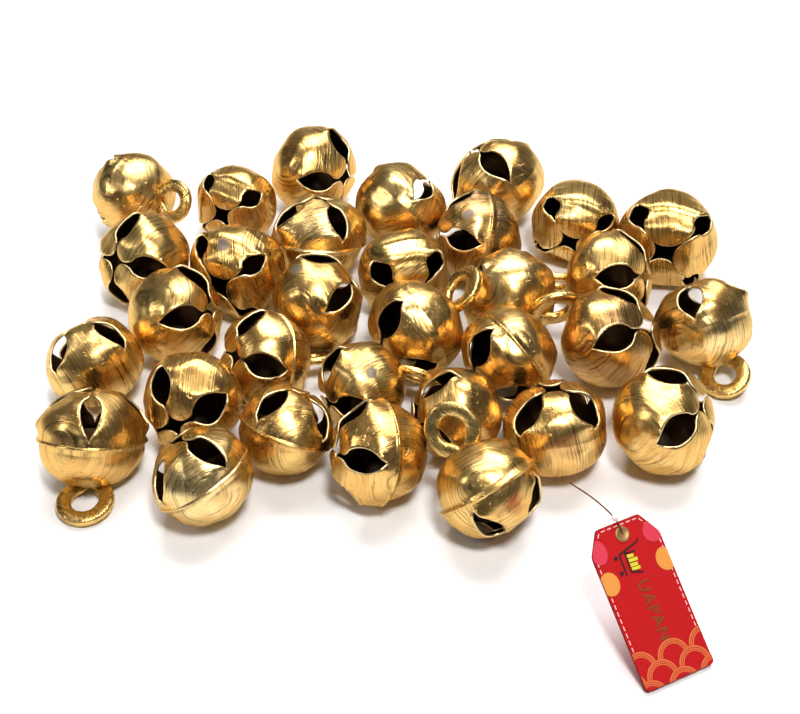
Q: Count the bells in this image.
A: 32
